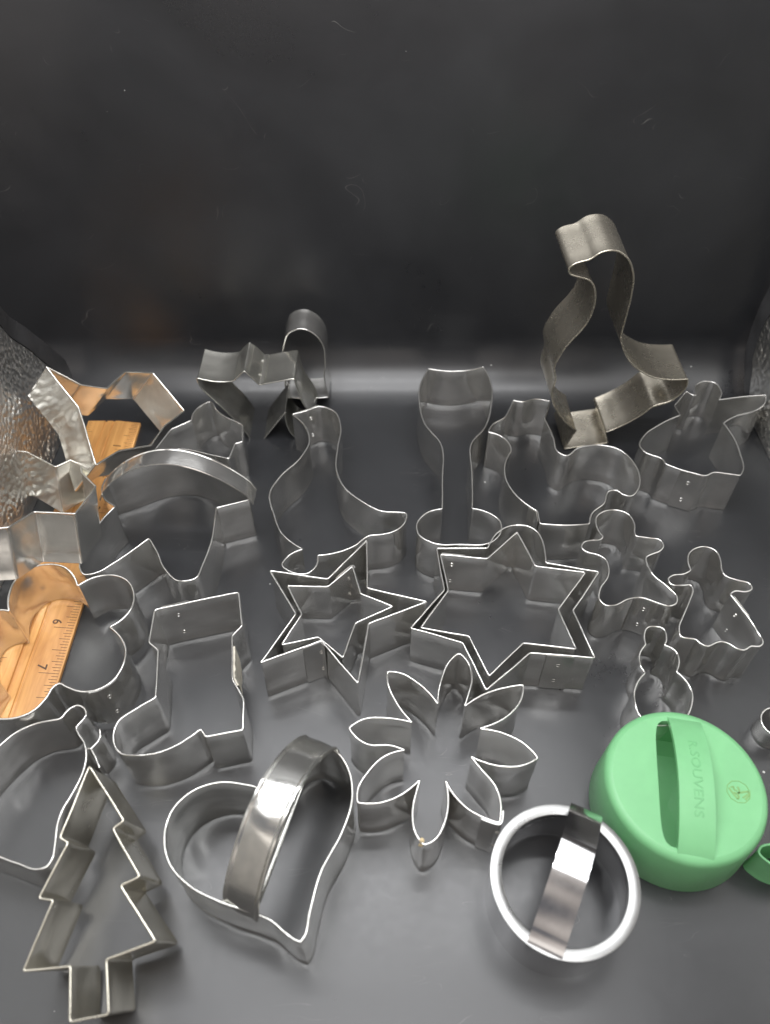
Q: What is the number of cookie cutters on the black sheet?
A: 28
